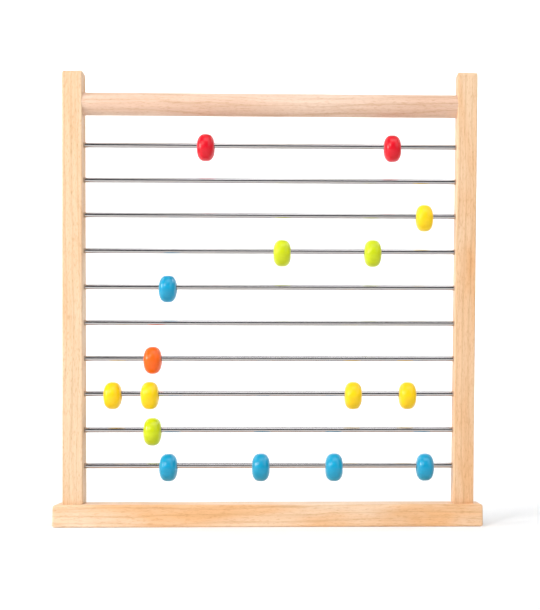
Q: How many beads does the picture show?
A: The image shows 16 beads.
